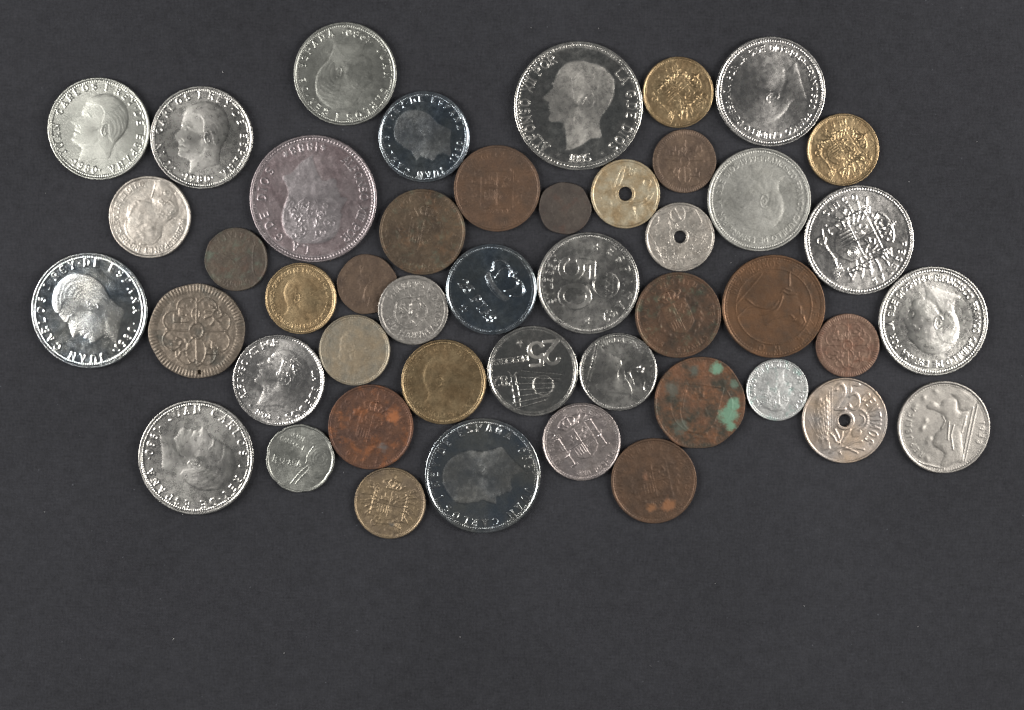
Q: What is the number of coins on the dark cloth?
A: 46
